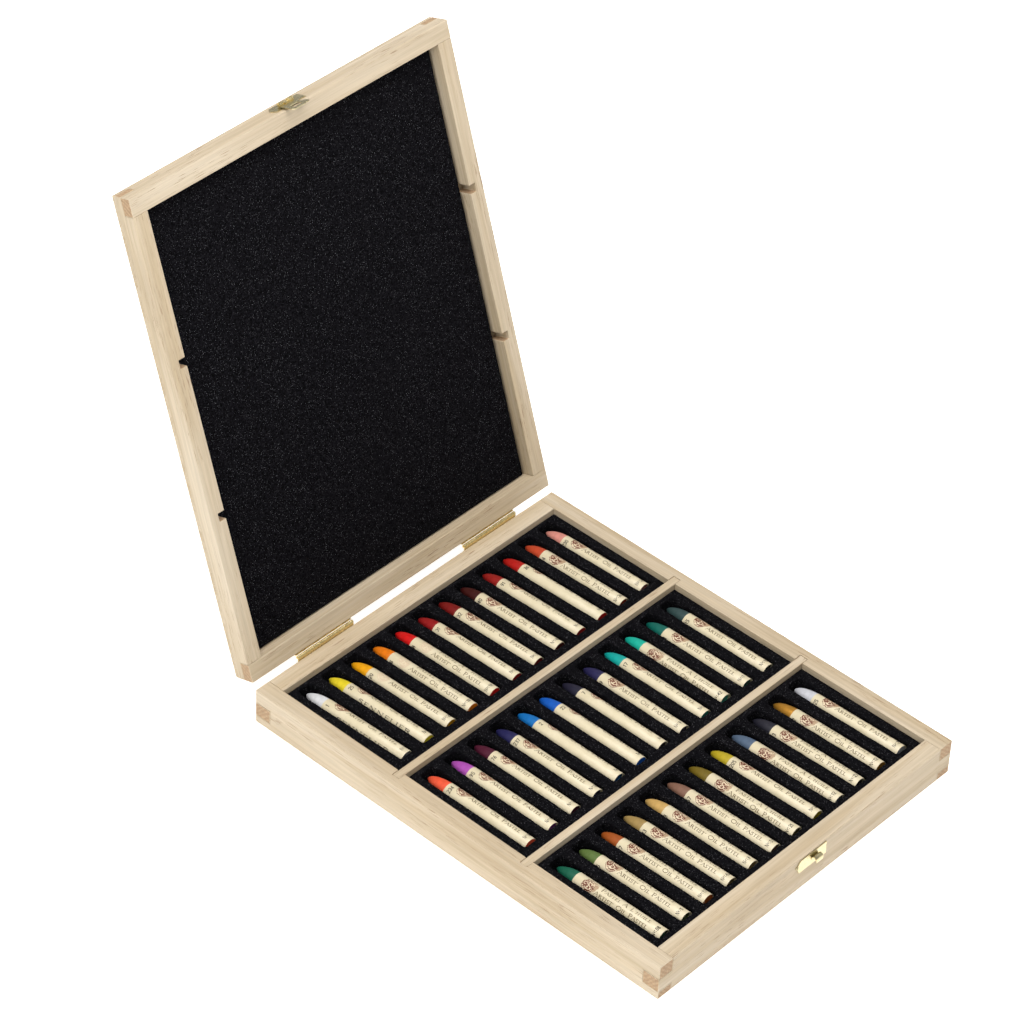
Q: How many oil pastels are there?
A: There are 36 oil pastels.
